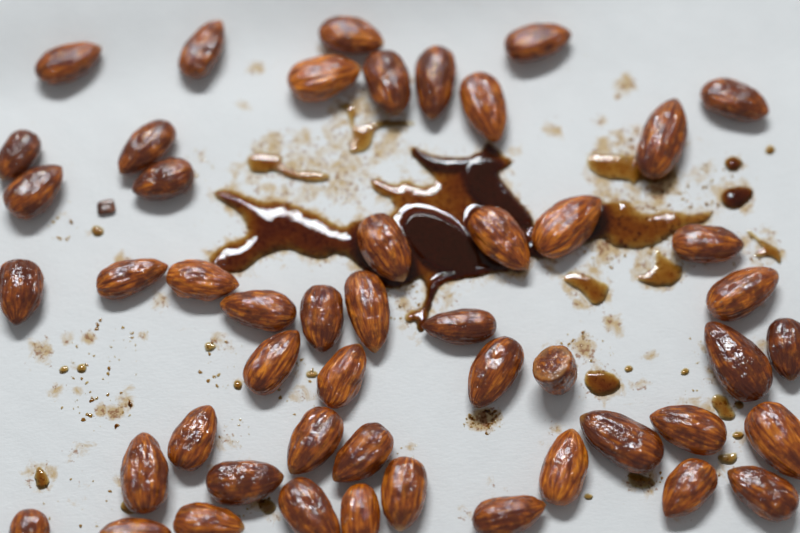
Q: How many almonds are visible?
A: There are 50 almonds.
